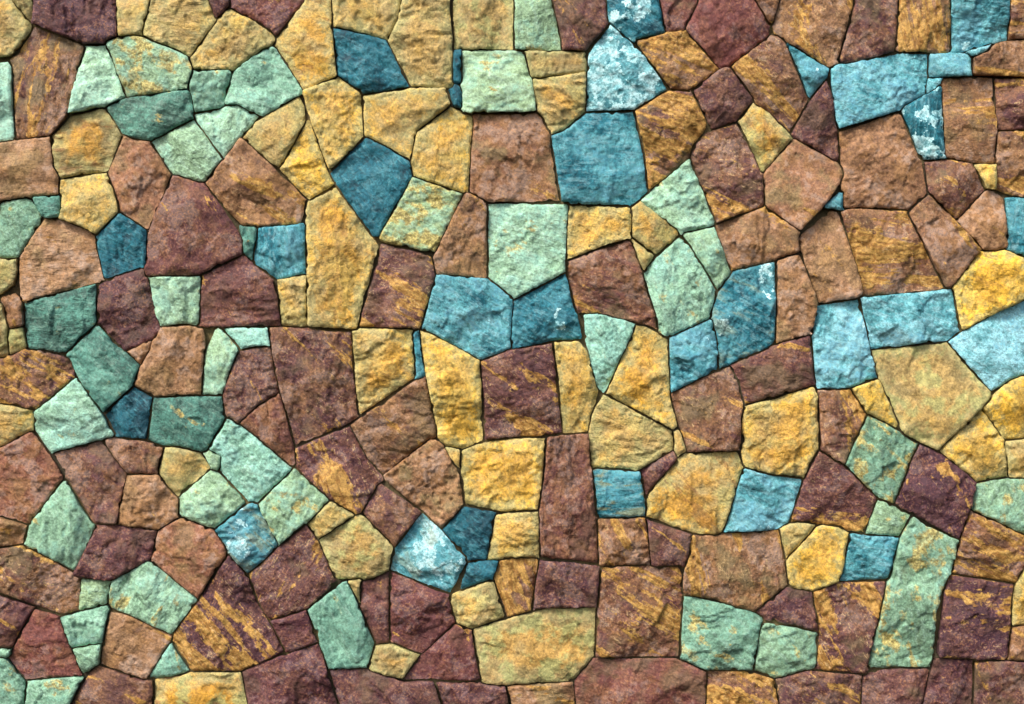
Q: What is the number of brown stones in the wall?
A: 100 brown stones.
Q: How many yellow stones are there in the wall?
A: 57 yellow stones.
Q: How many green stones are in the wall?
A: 46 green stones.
